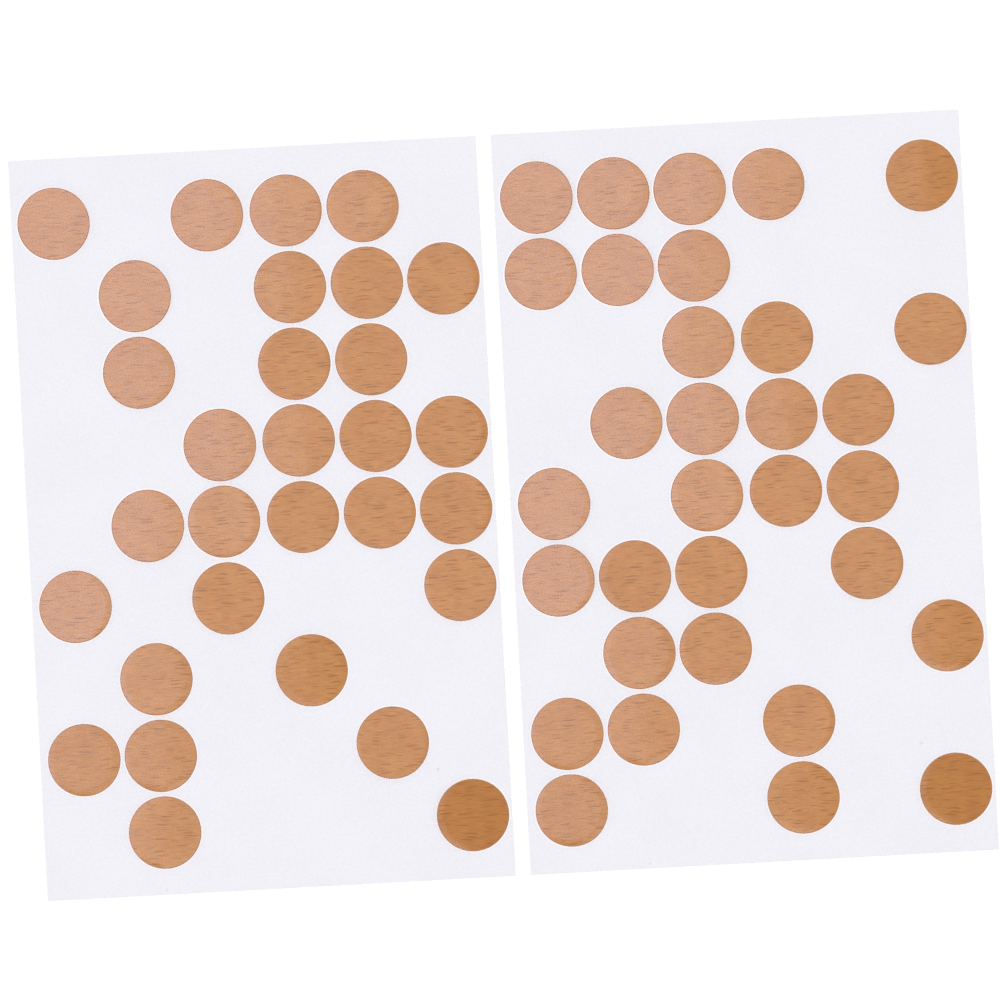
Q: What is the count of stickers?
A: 62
